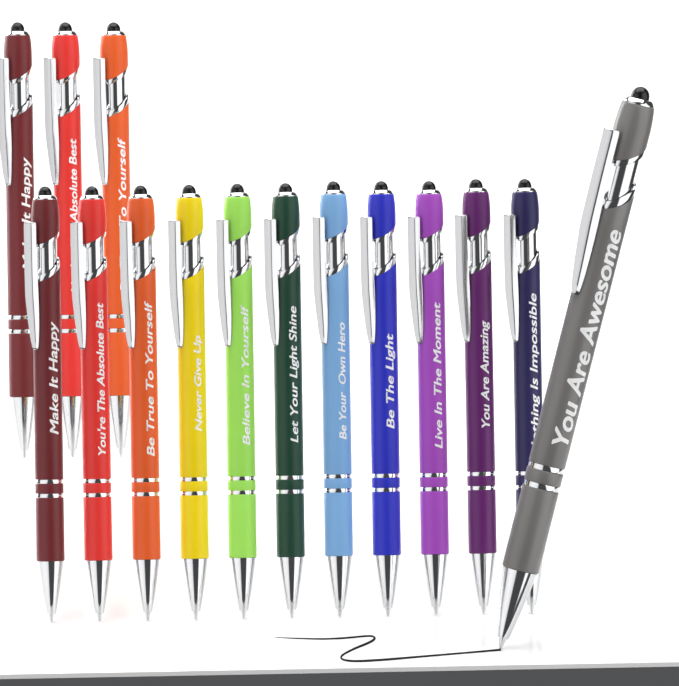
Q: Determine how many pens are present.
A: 15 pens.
